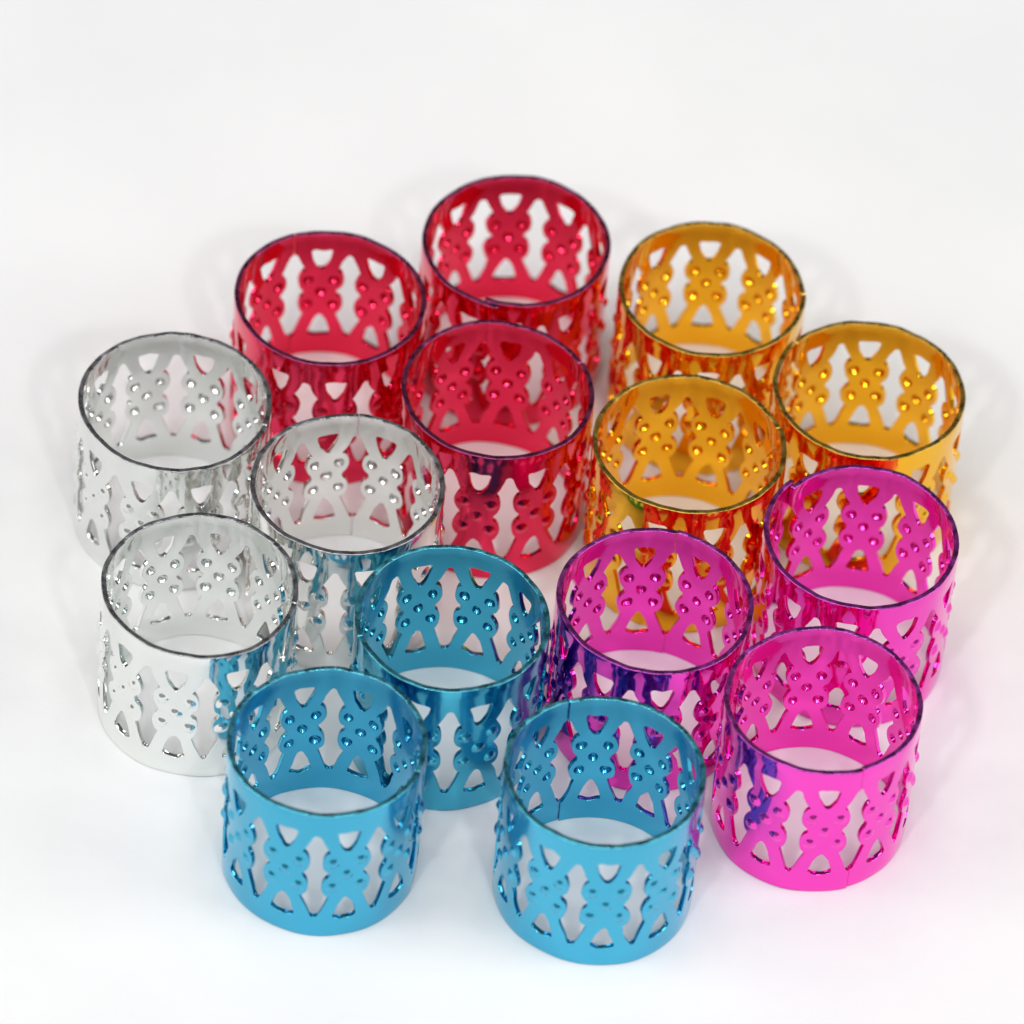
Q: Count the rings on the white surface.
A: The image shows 15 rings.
